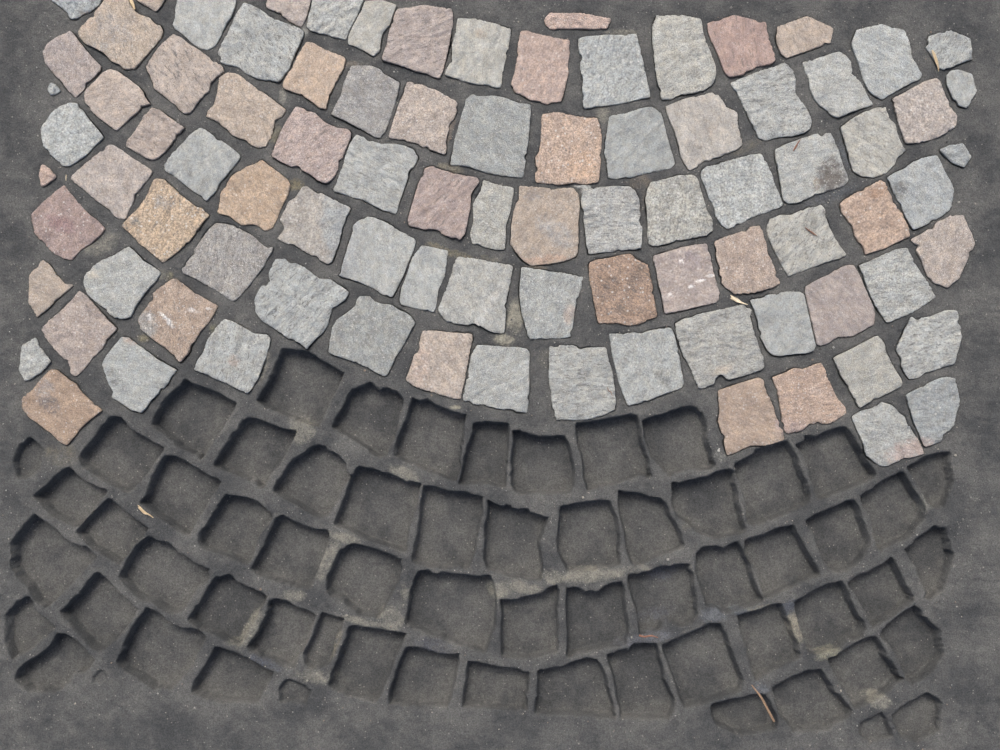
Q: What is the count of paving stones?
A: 90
